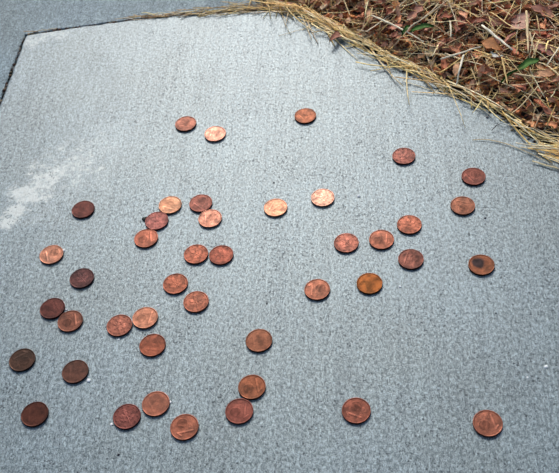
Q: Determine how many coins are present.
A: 43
